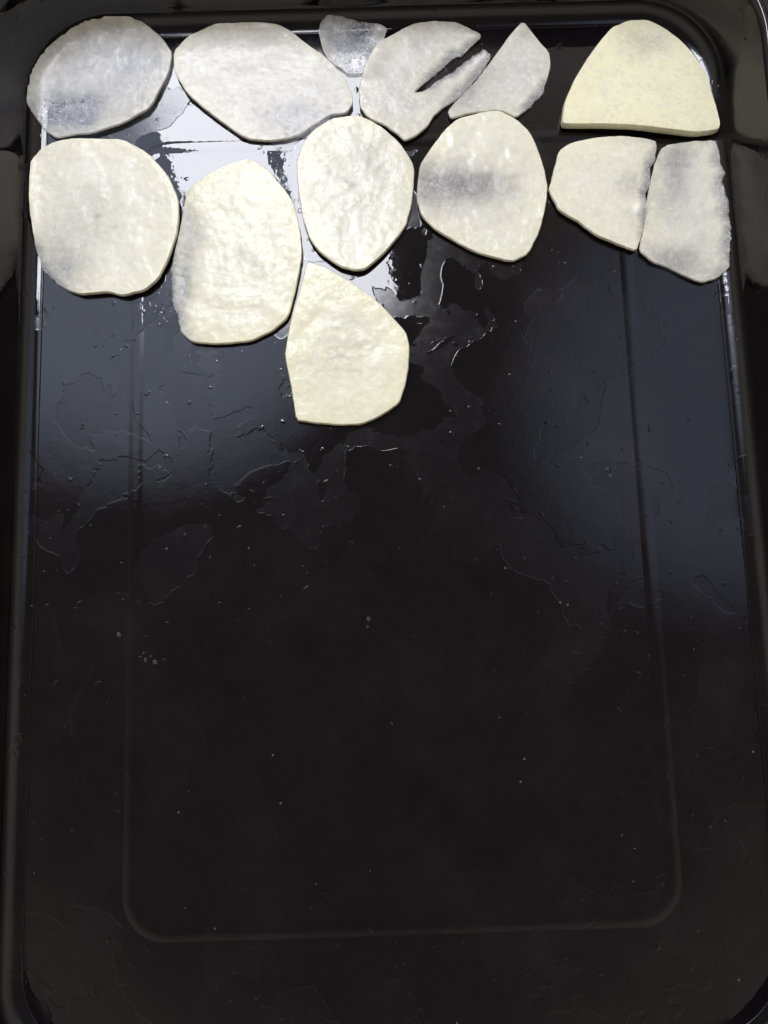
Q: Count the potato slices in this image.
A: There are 13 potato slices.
